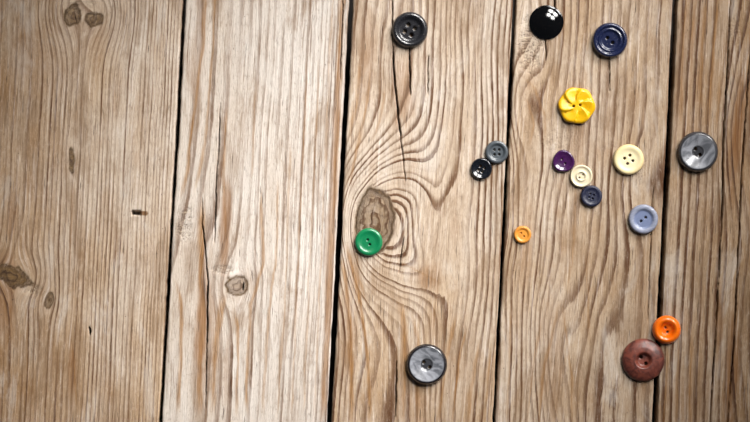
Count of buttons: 17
